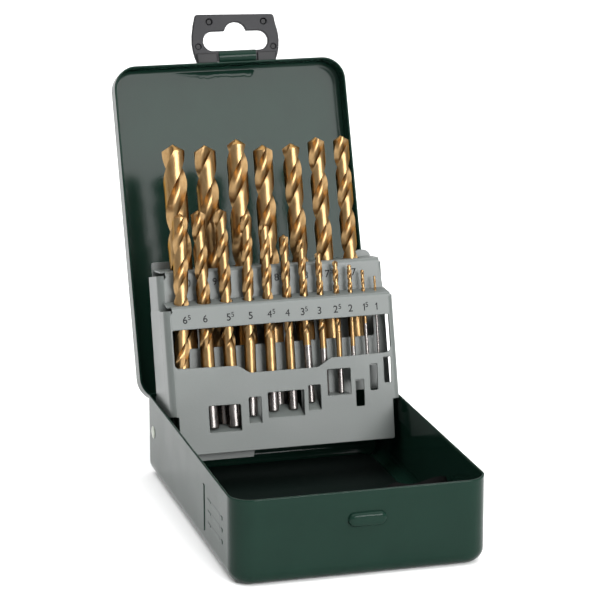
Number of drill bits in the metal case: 19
